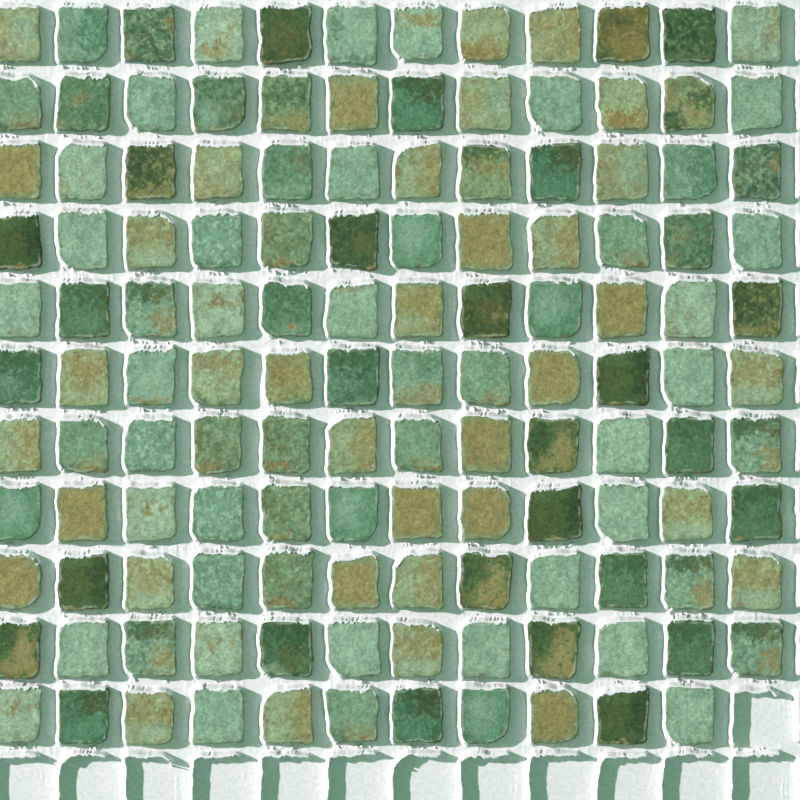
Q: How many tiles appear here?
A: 131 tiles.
